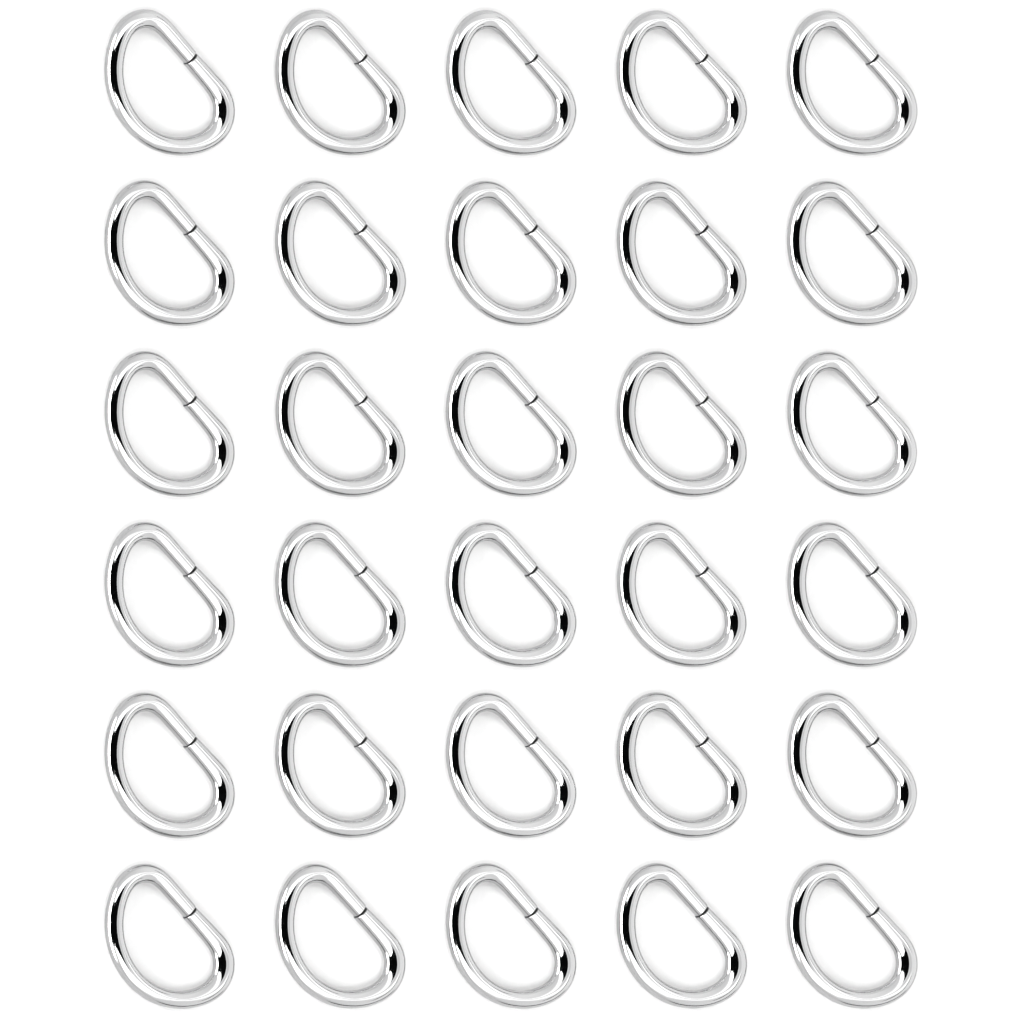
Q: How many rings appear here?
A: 30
